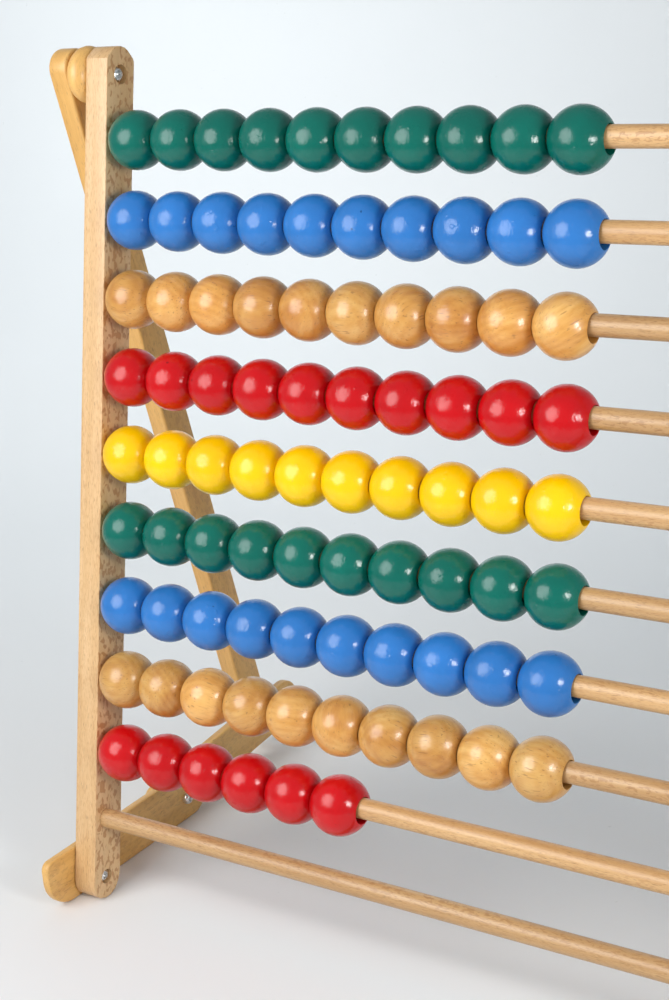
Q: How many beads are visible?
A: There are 86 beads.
